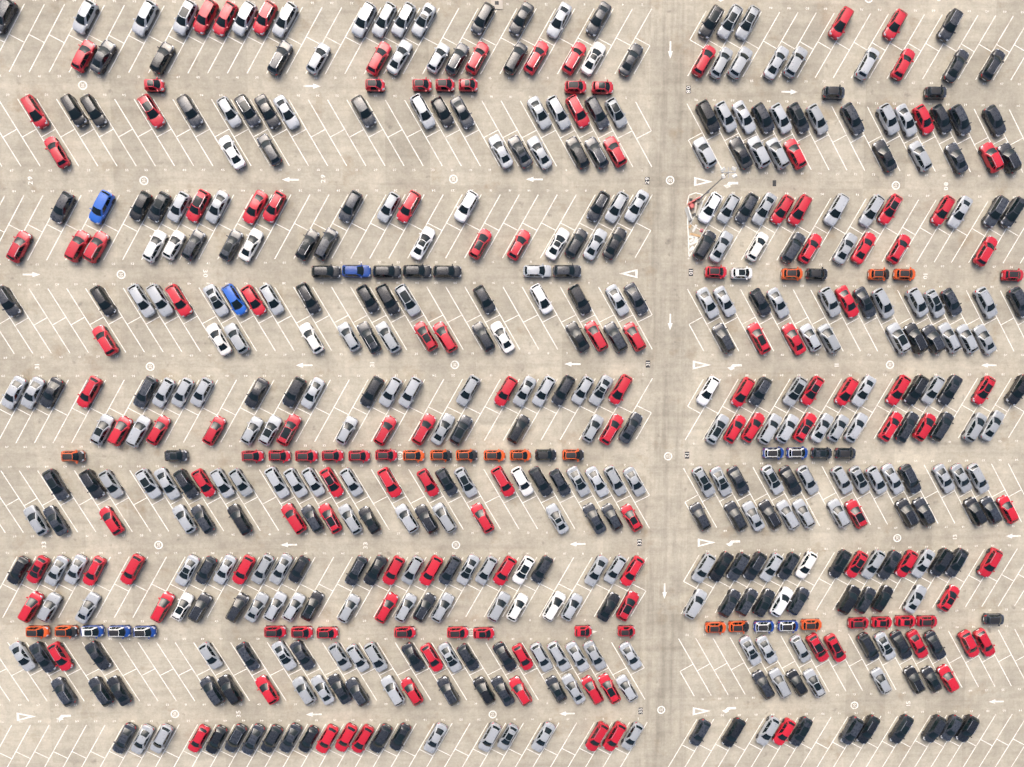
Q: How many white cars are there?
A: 23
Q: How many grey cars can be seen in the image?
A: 200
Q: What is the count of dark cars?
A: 195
